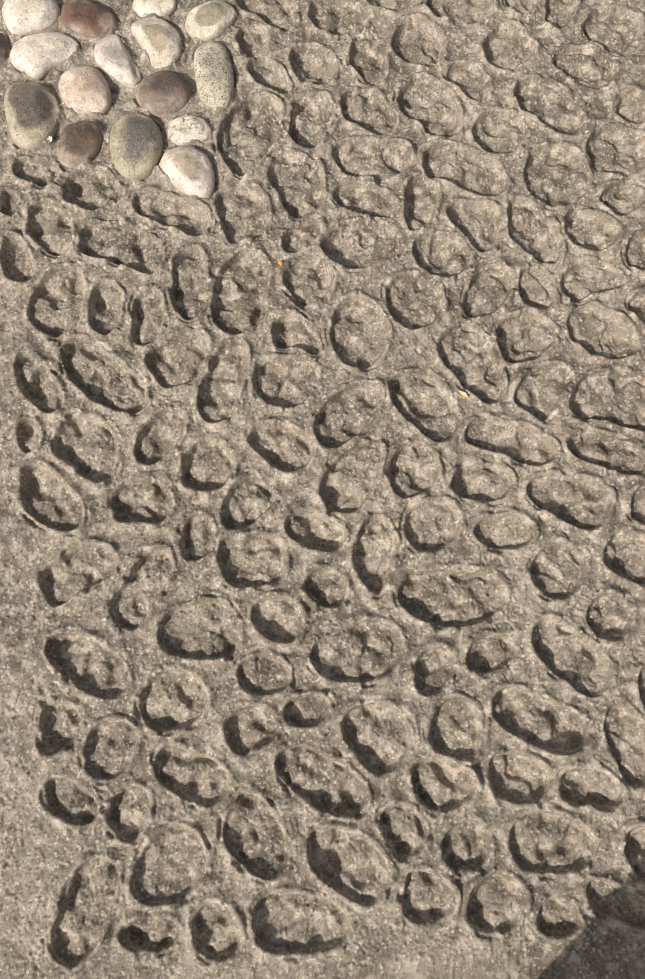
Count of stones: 16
